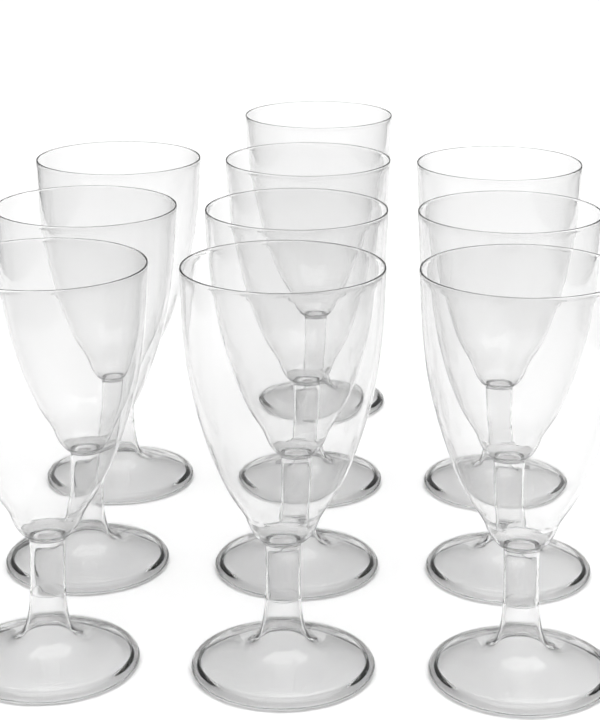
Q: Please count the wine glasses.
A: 10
